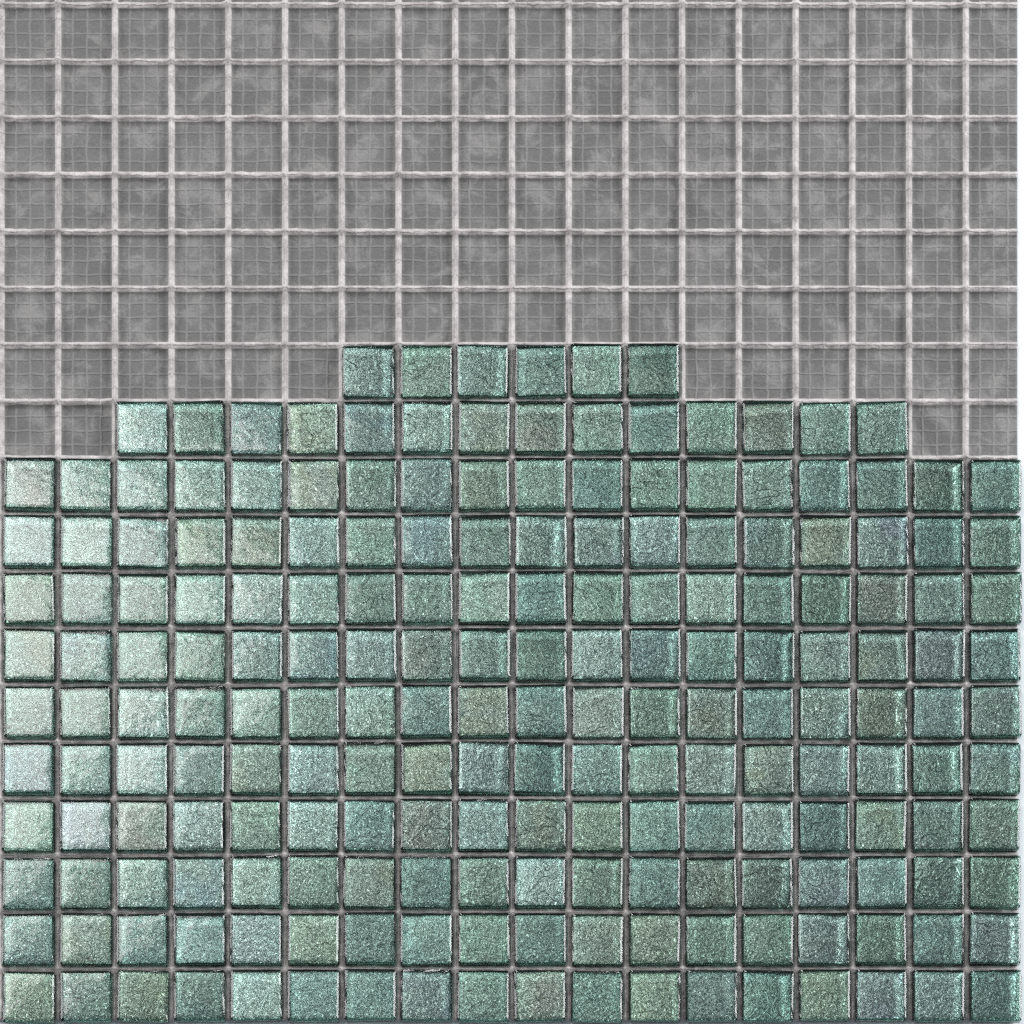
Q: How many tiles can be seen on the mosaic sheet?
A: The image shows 200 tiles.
